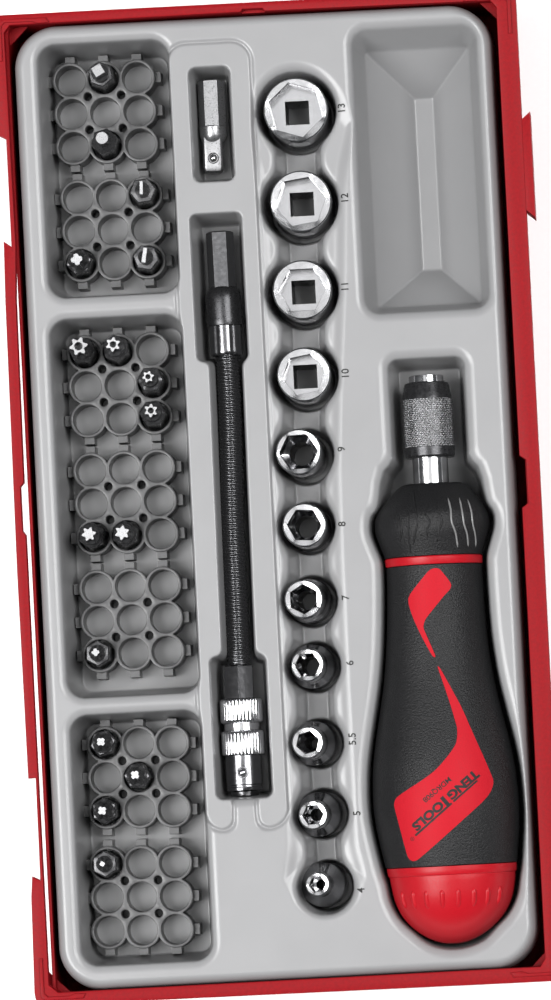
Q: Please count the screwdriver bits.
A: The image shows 16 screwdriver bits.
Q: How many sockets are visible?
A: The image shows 11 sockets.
